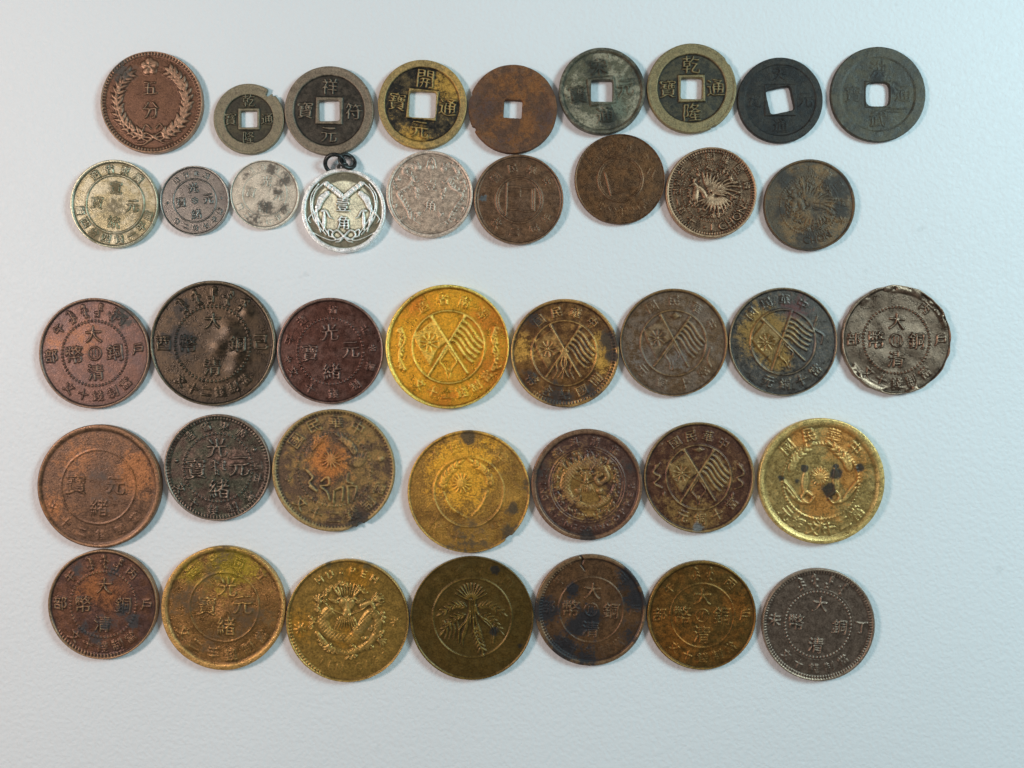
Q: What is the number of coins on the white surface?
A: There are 40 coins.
